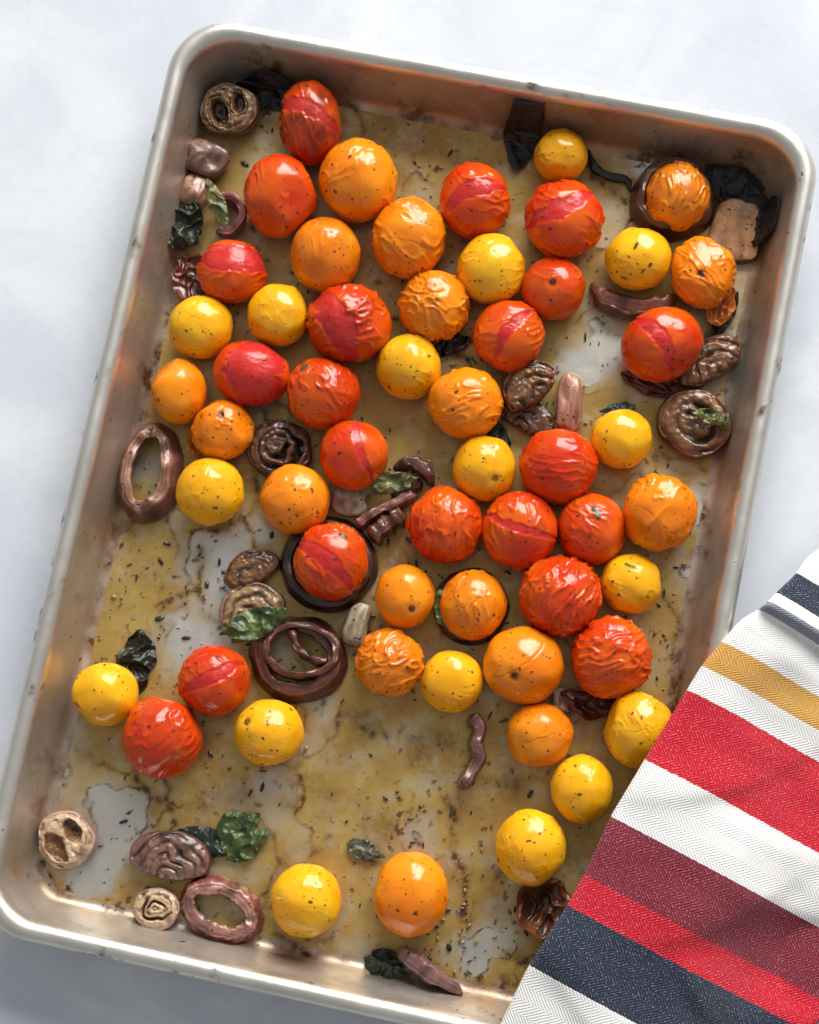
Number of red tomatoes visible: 21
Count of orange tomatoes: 17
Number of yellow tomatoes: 17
